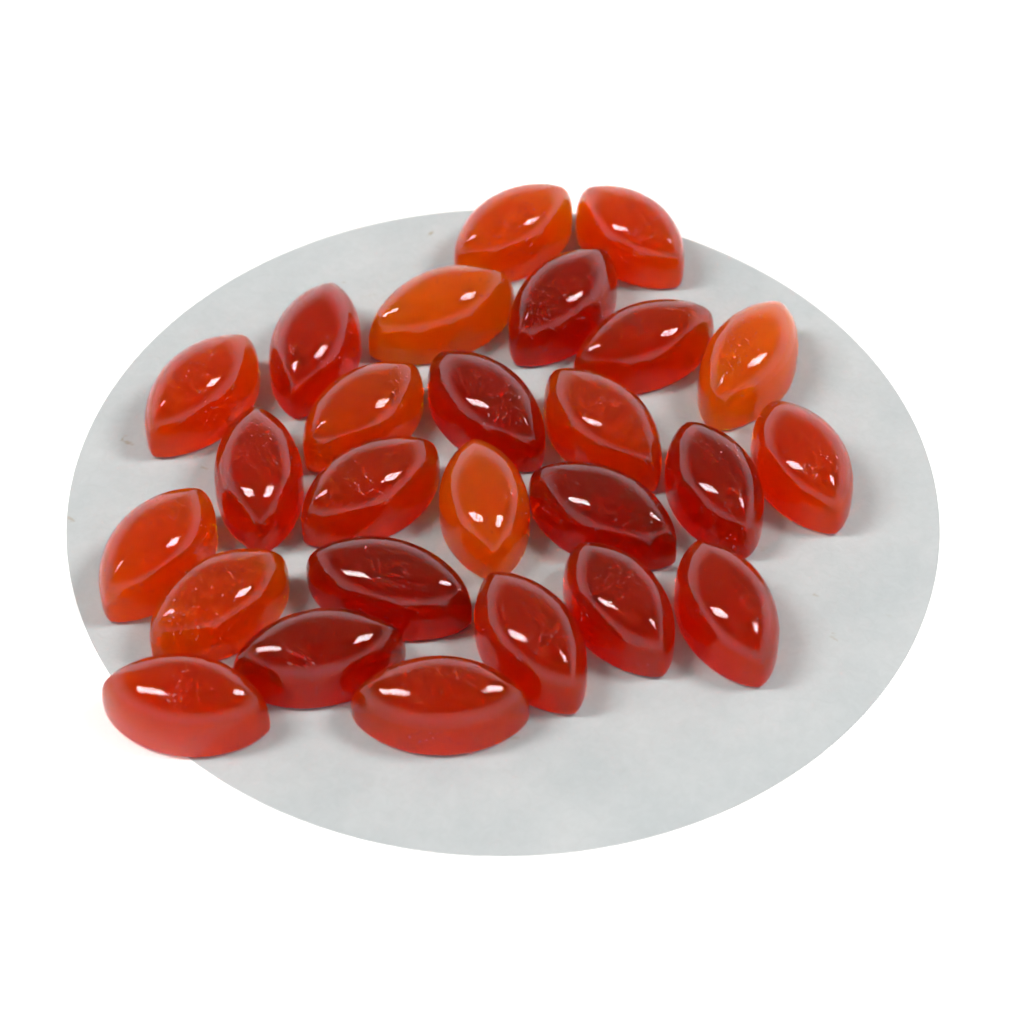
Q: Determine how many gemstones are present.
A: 26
